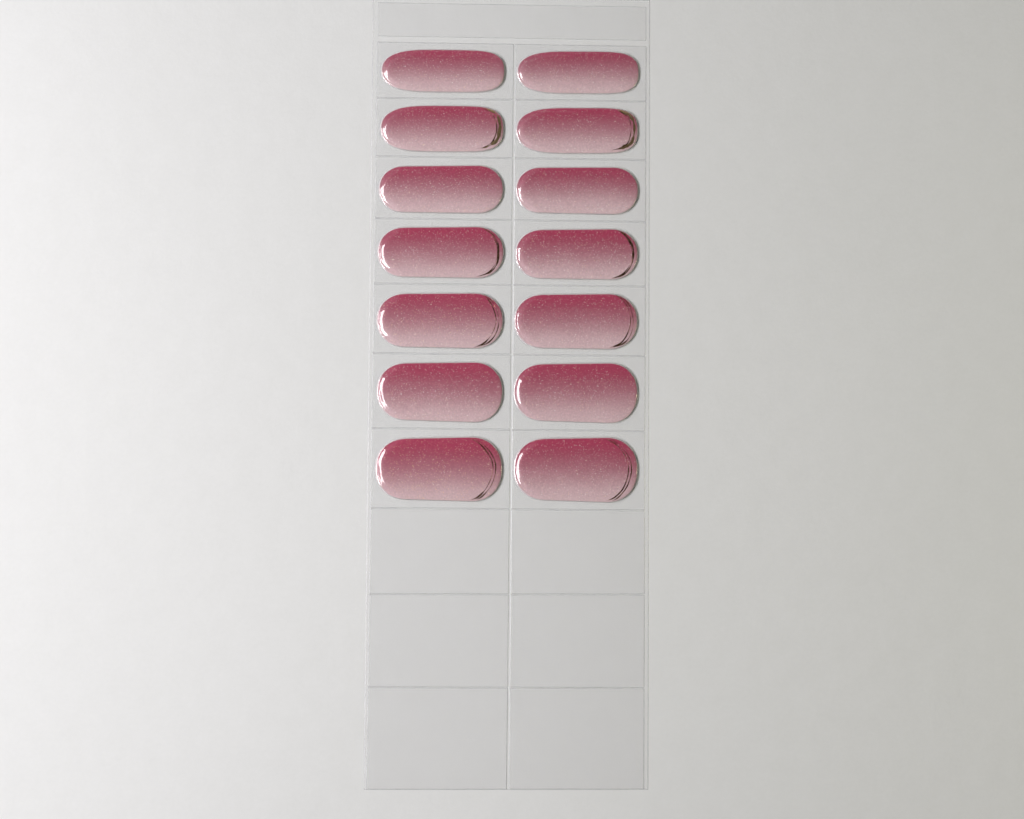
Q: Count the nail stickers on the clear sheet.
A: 14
